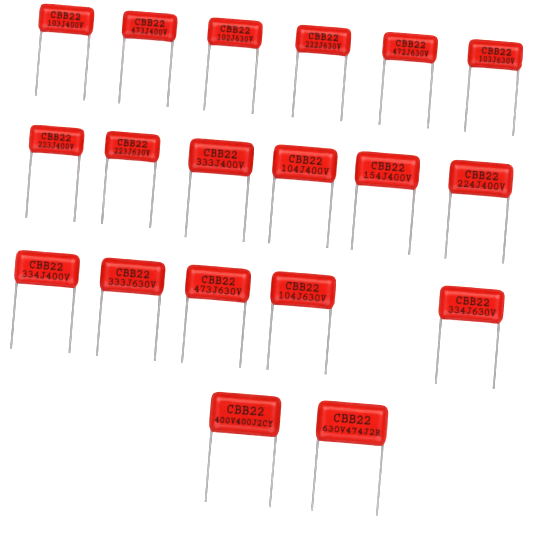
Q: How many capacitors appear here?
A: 19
